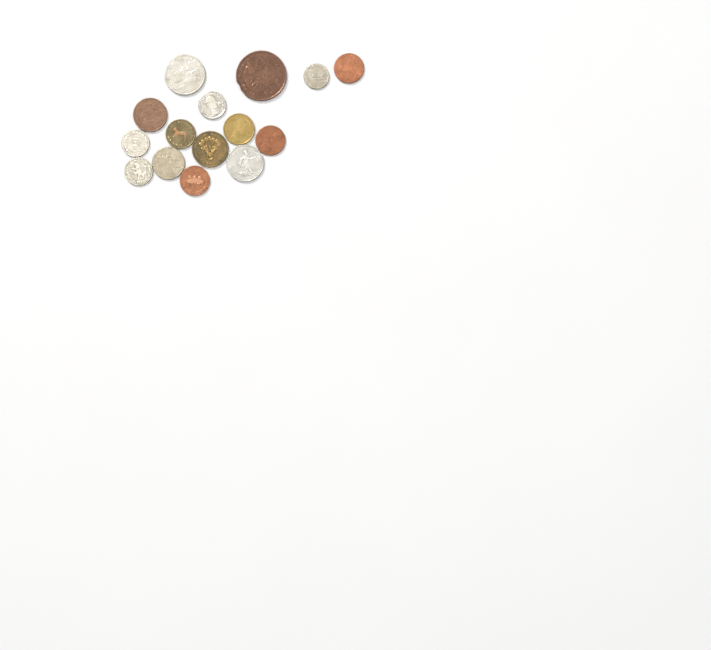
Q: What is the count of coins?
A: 15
